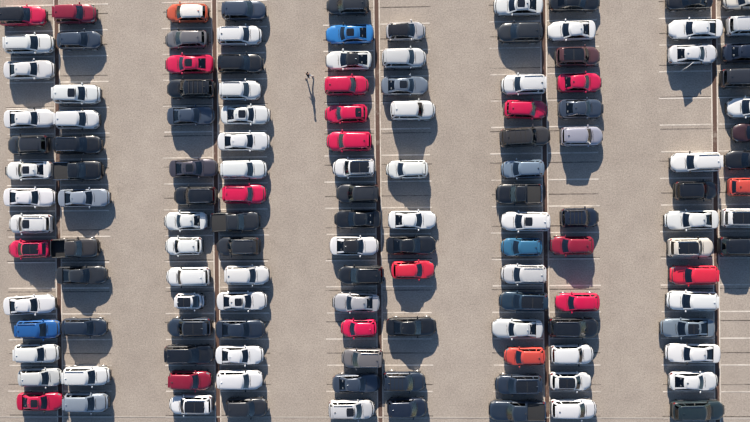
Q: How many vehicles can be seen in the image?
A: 135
